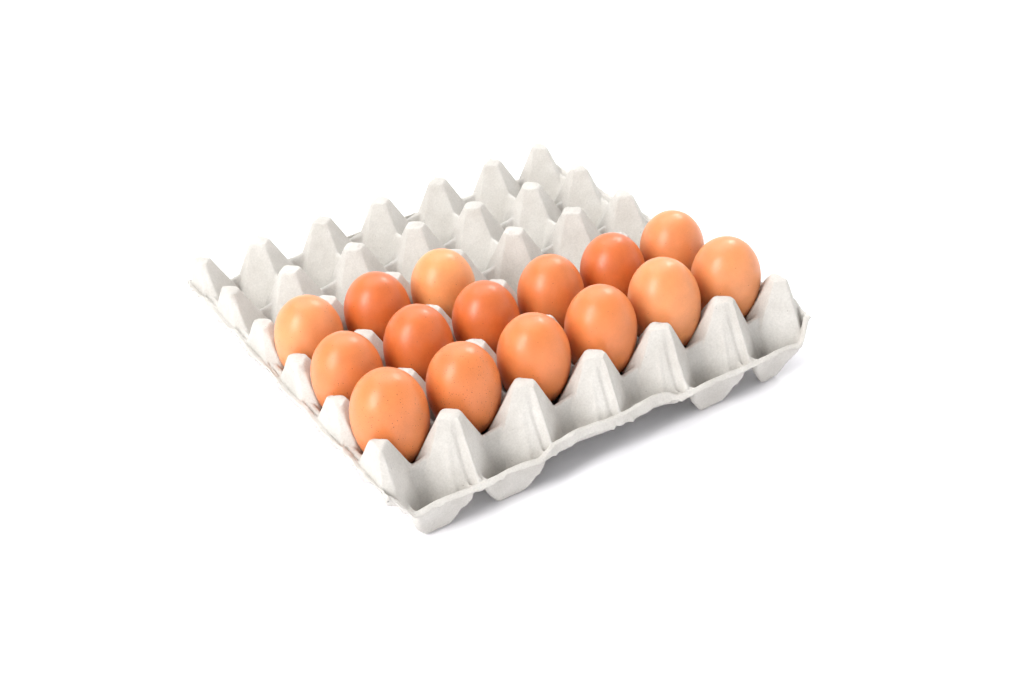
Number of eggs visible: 15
